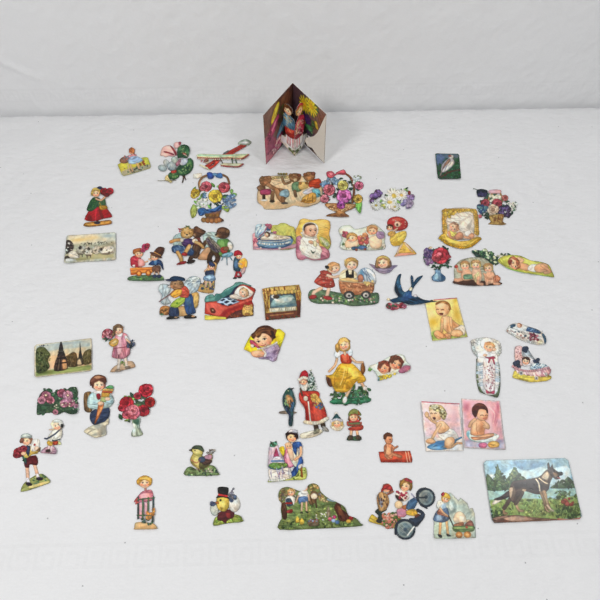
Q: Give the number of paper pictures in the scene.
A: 58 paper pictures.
